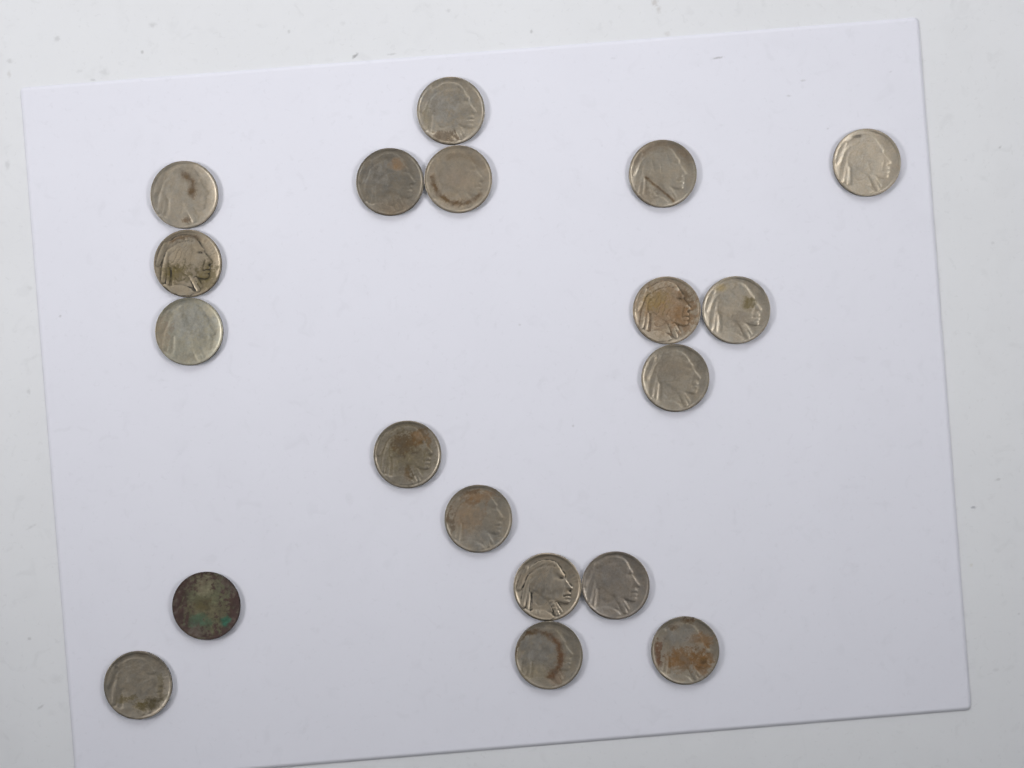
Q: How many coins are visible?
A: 19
